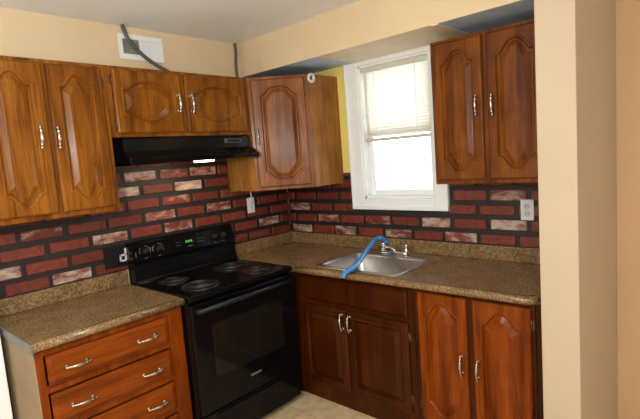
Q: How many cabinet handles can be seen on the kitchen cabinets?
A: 16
